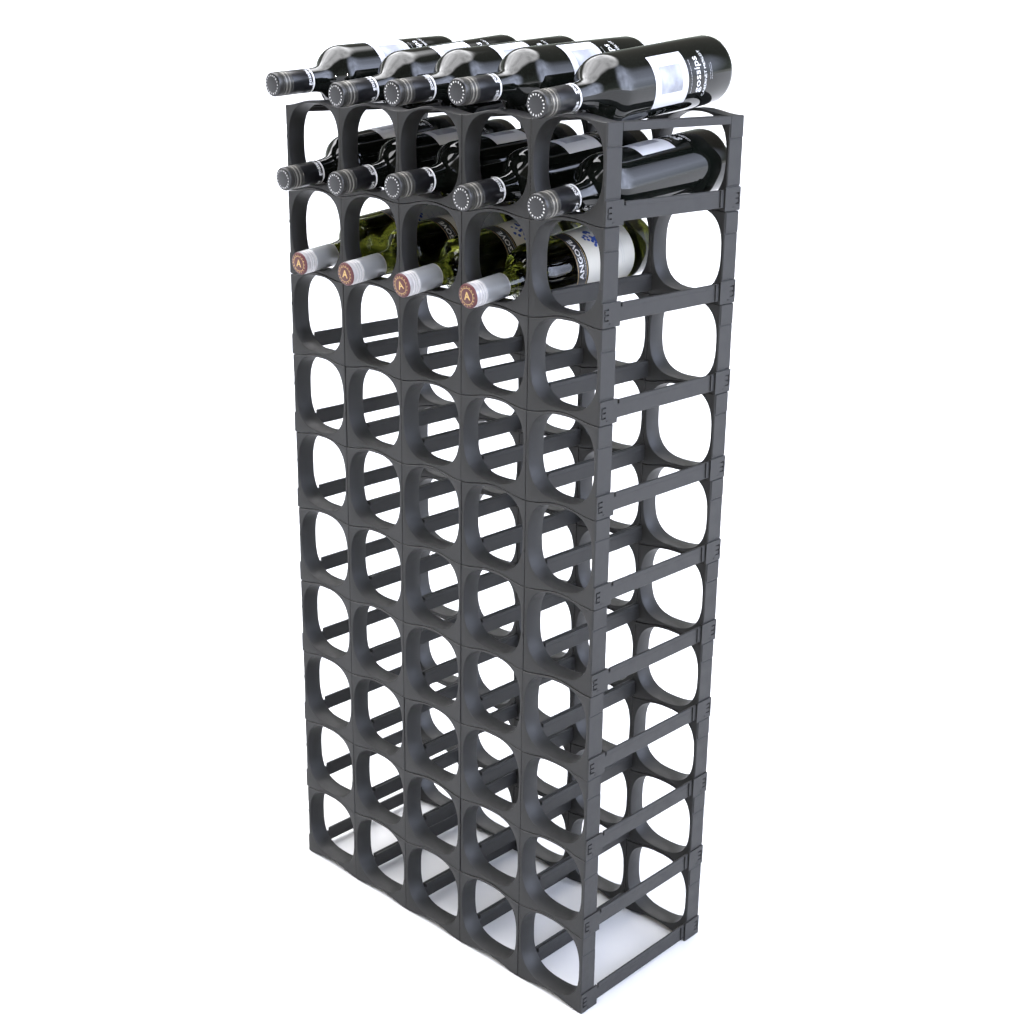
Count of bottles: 14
